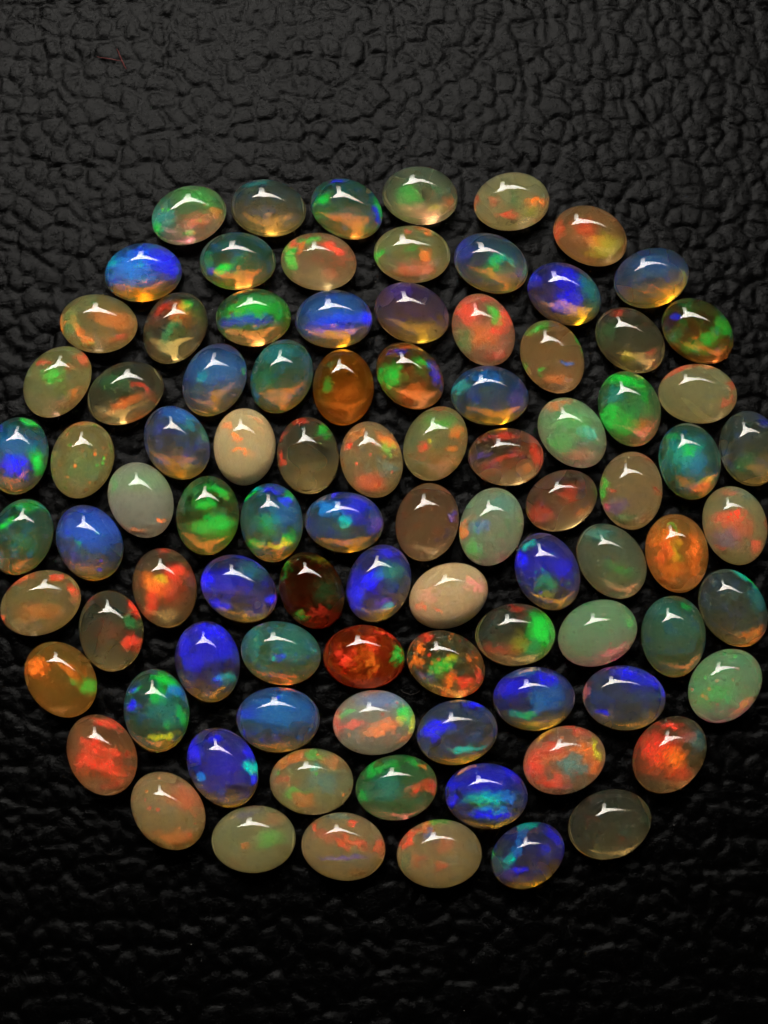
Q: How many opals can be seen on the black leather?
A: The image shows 92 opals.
